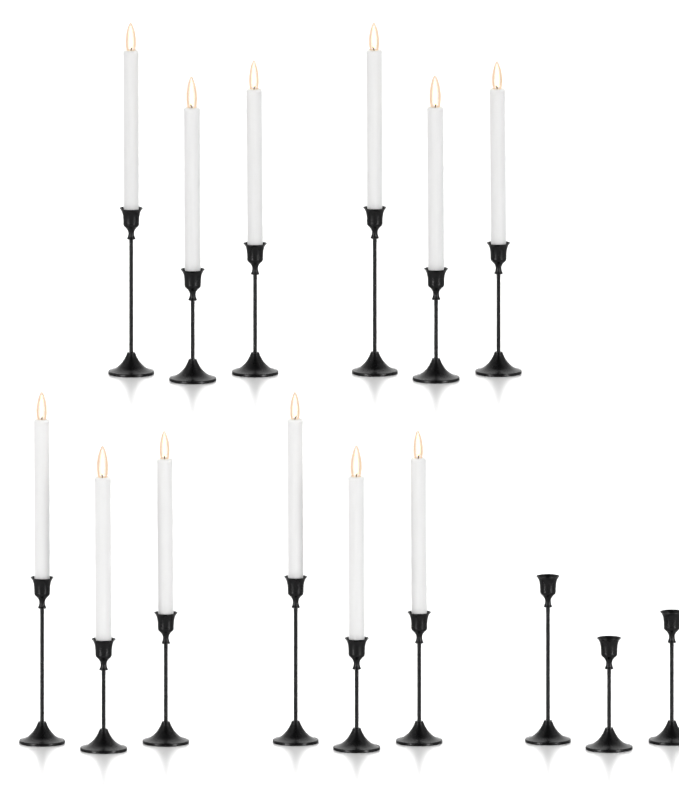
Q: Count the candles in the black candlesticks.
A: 12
